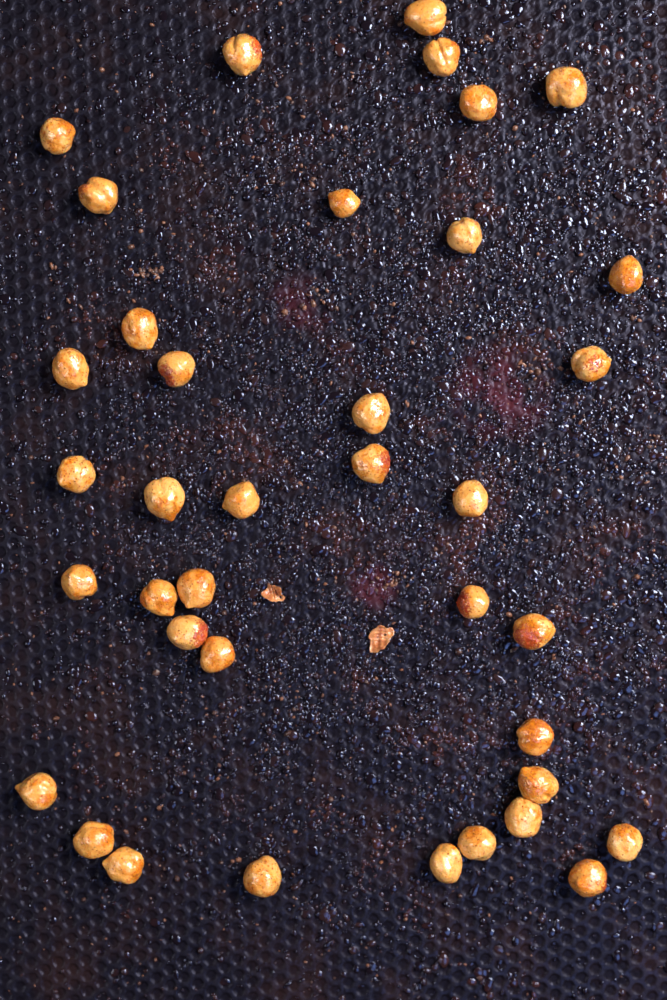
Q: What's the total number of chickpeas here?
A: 38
